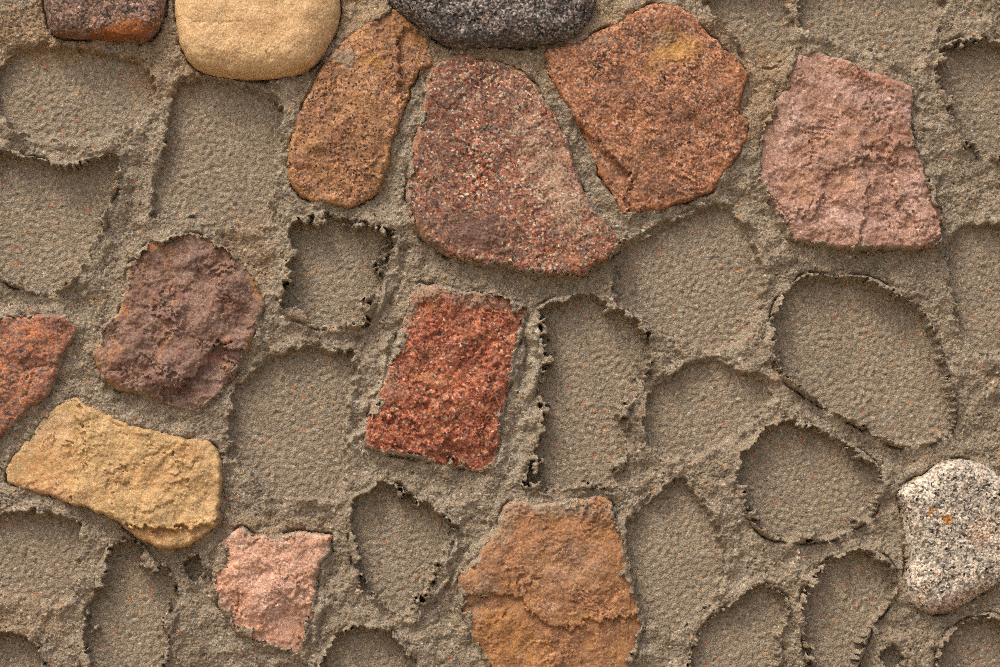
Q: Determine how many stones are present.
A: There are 14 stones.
